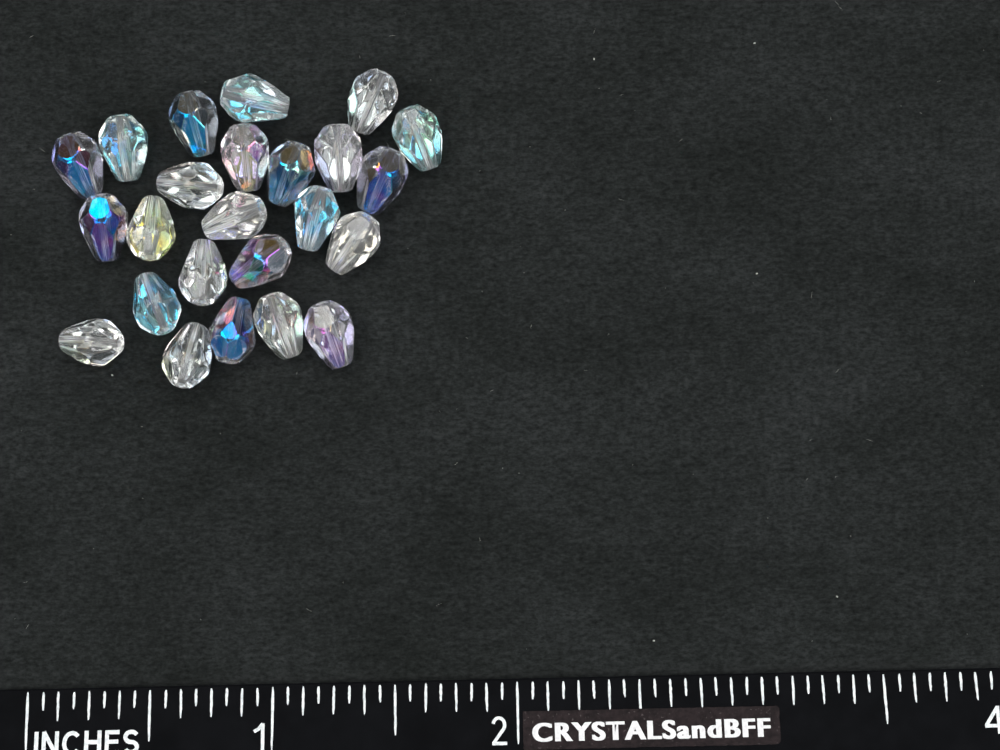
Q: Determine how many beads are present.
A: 24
